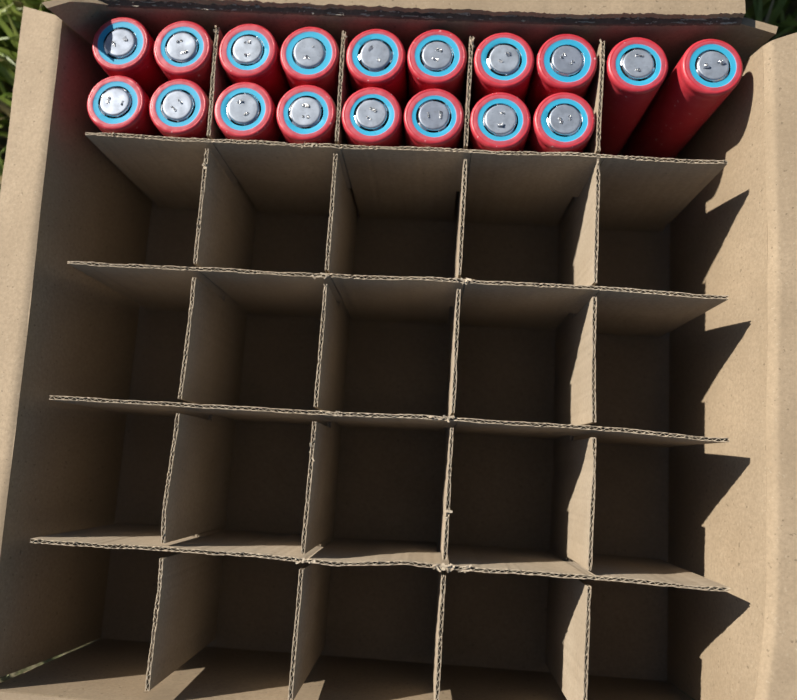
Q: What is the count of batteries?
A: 18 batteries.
